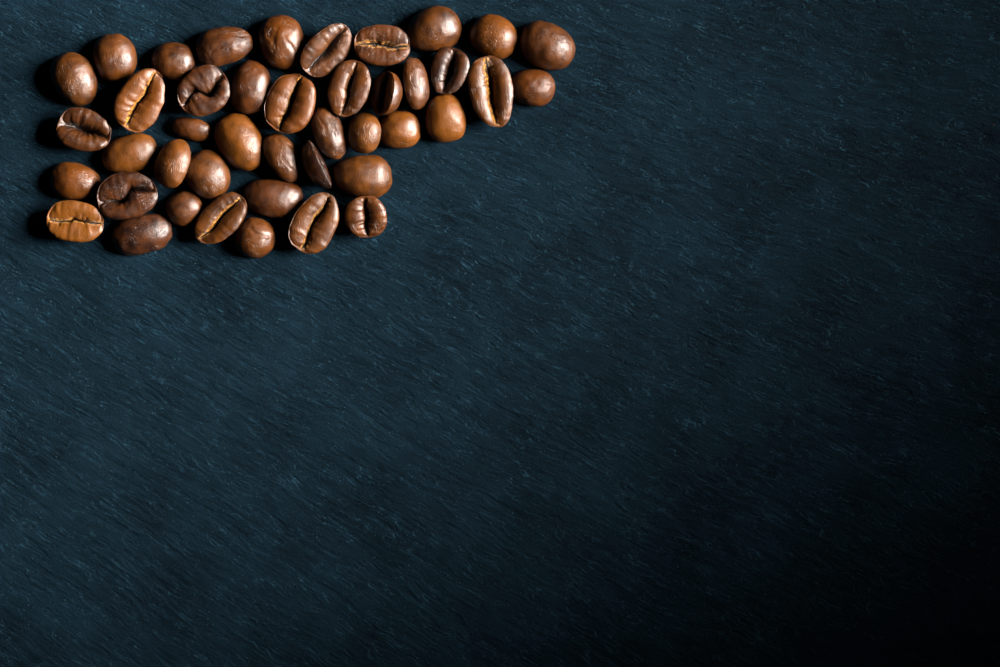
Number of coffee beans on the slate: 43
